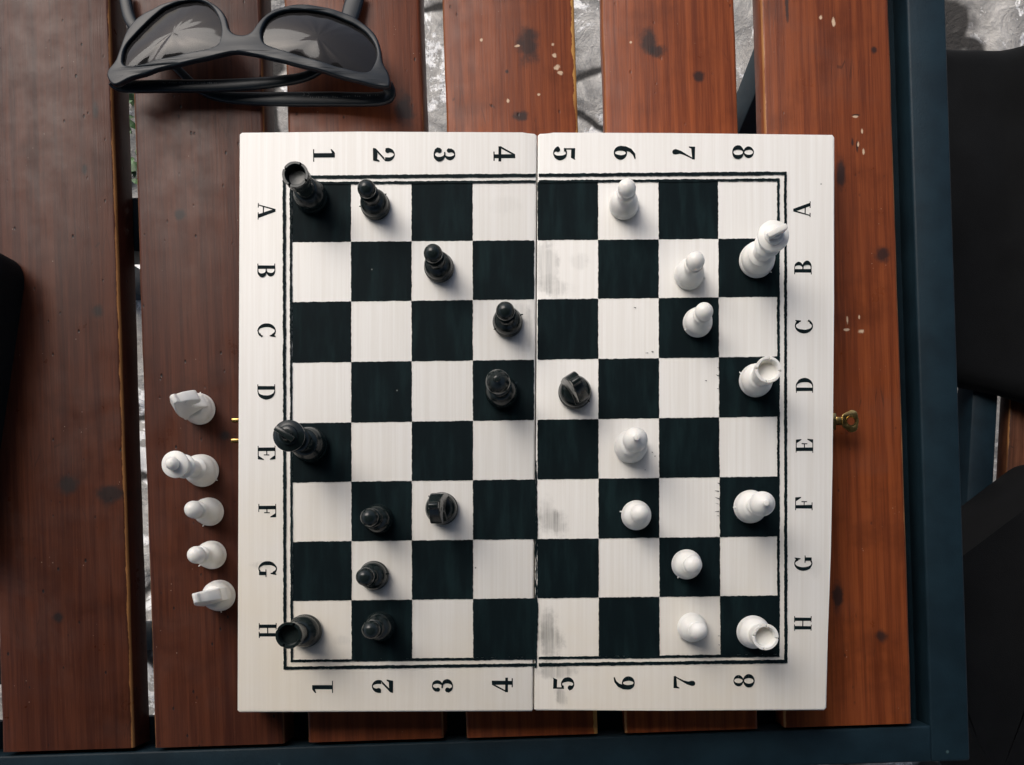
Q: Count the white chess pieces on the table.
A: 16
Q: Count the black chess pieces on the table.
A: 12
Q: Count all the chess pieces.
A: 28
